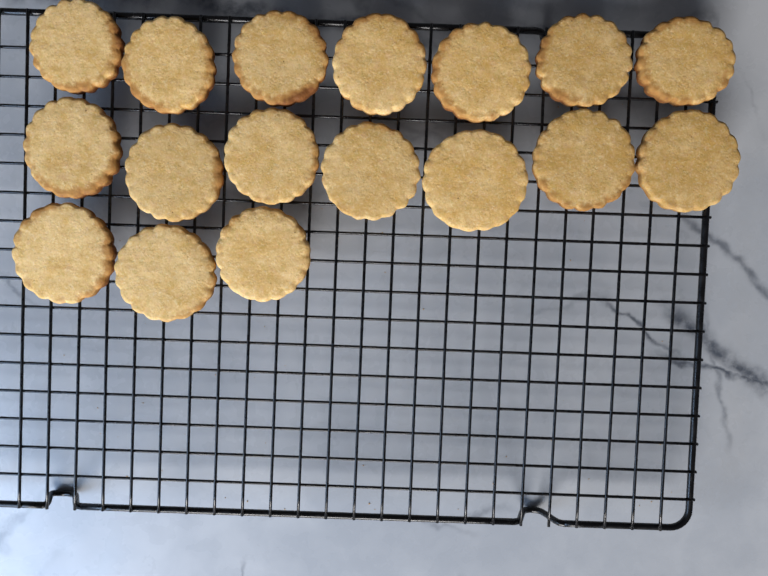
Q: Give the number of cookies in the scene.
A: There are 17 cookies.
